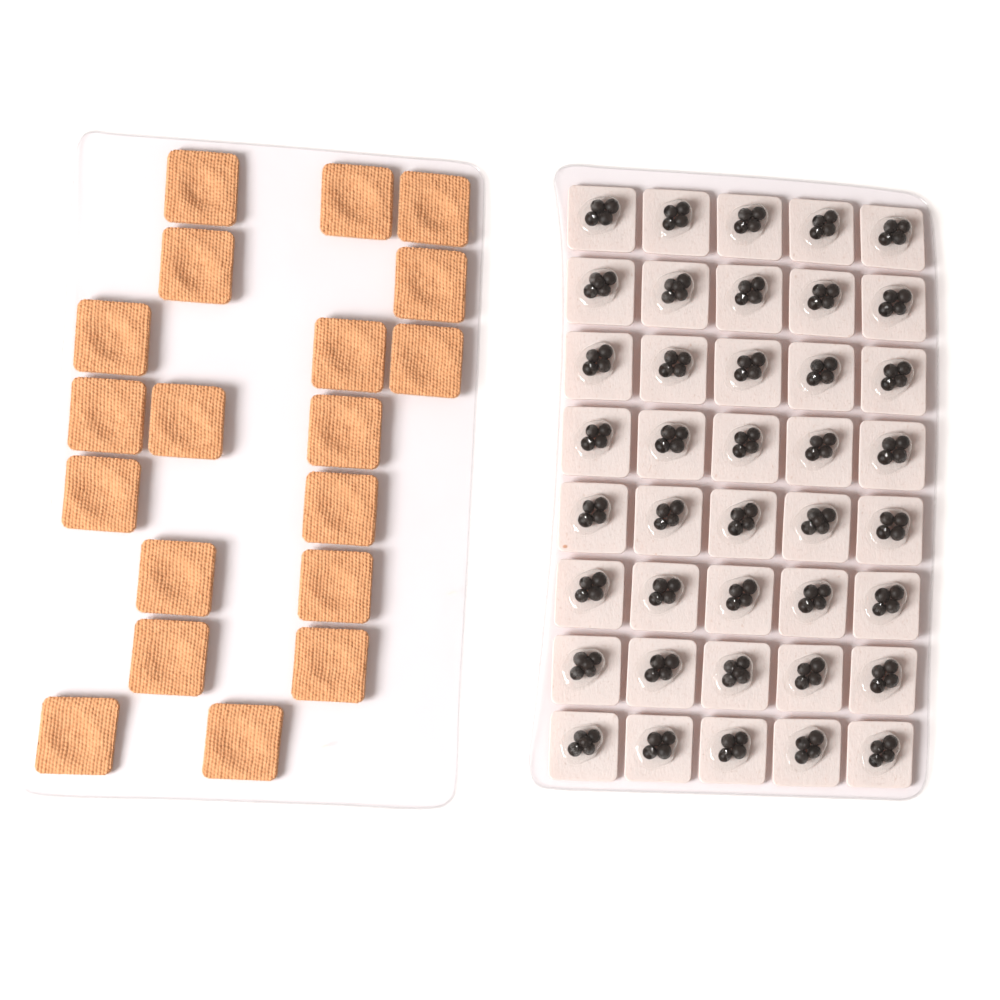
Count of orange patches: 19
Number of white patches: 40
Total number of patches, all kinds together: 59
